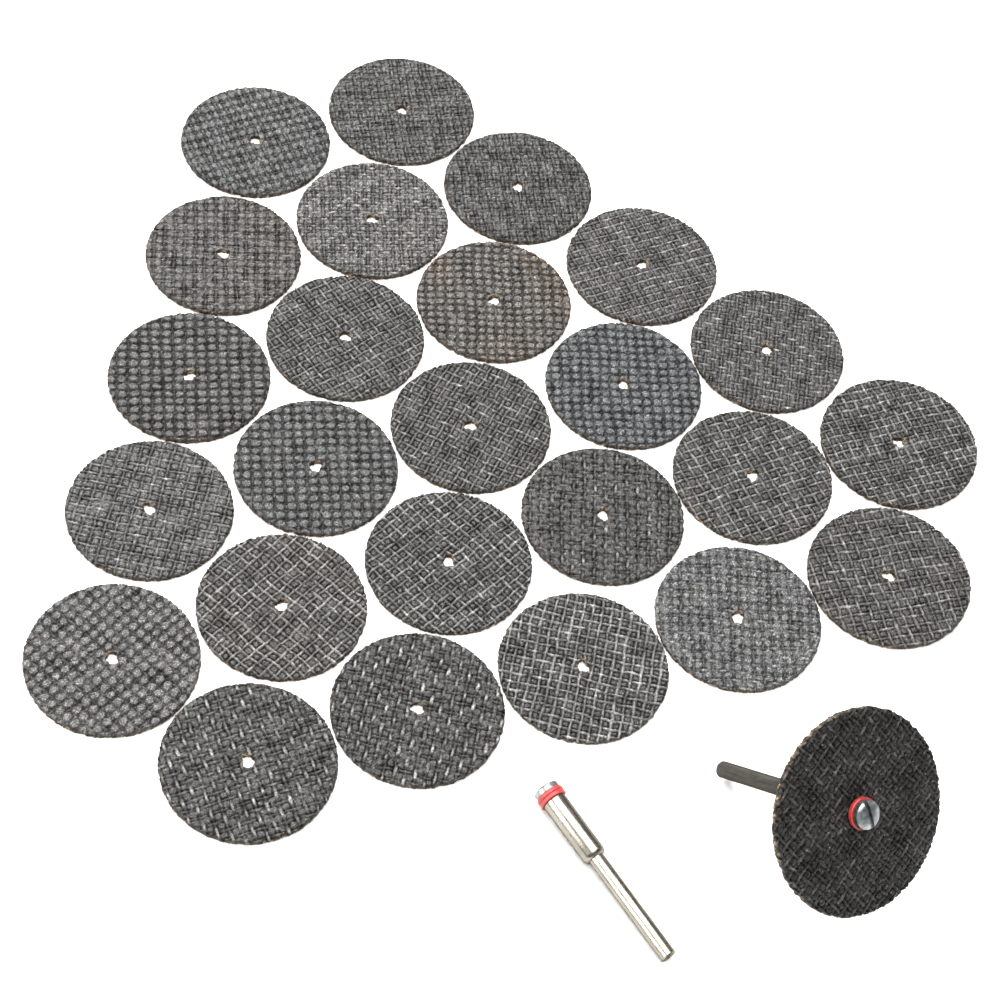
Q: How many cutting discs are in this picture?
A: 26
